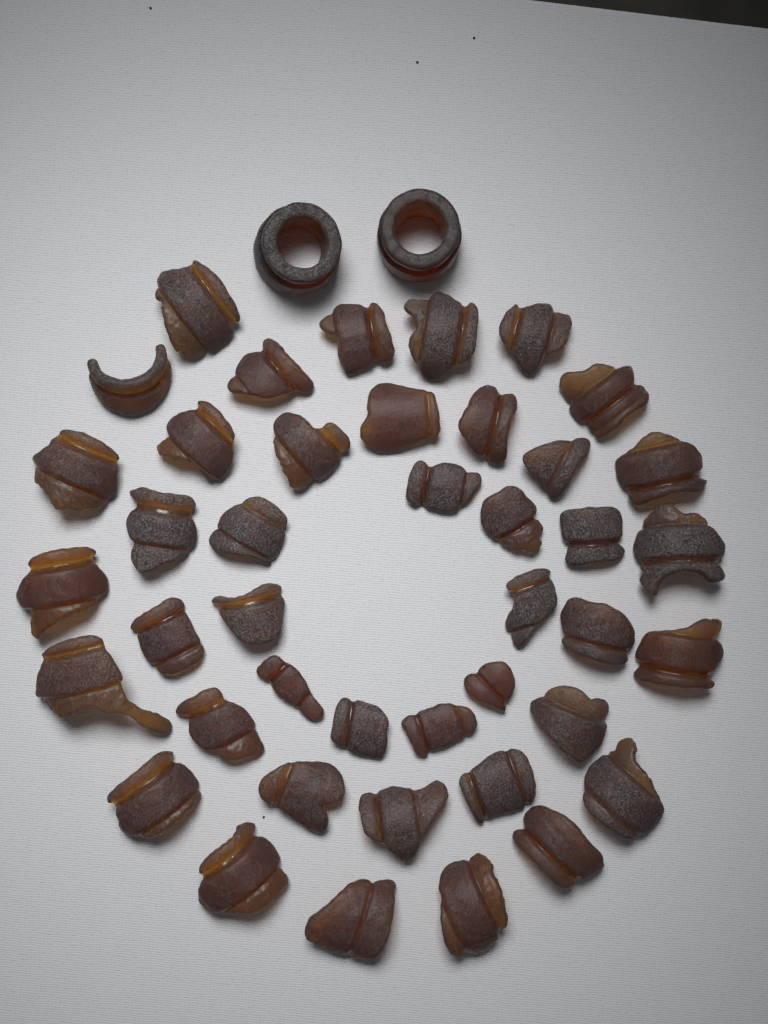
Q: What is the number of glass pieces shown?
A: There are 44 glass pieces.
